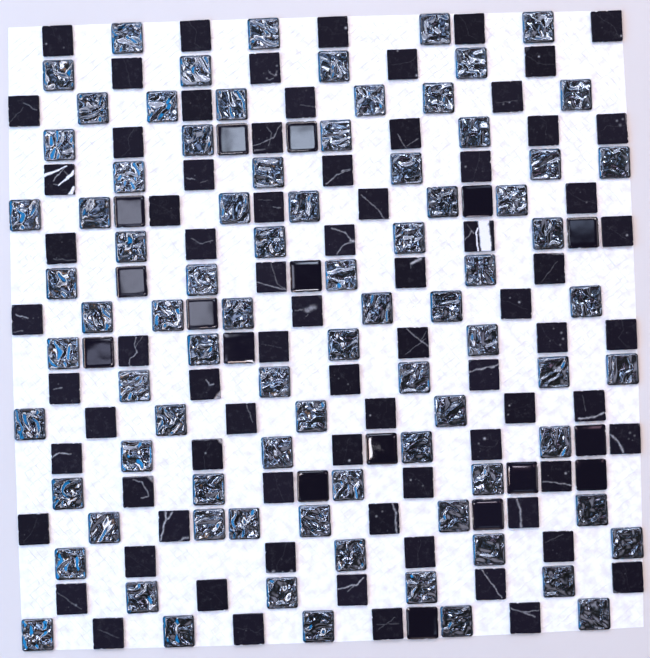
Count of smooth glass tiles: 17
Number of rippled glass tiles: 83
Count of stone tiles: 77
